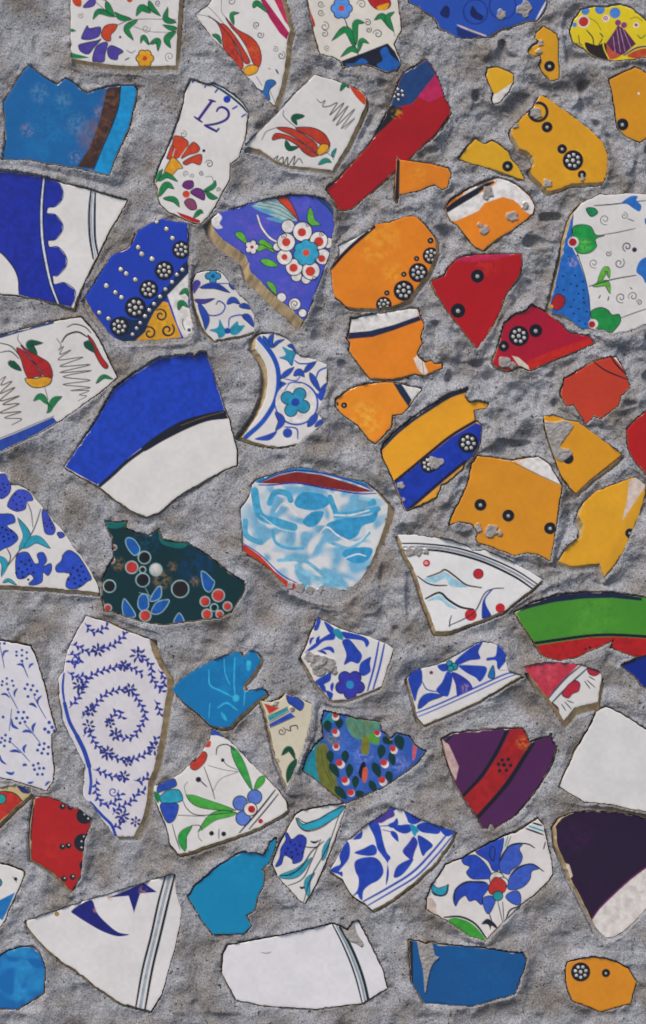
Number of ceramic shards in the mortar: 65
